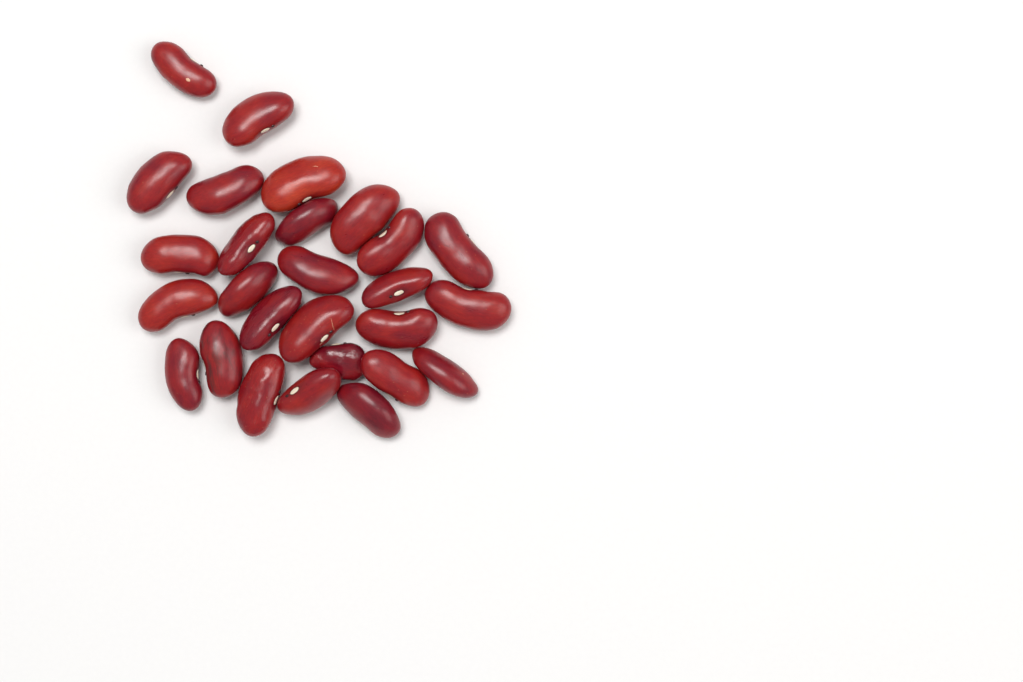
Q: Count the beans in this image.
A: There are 27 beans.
